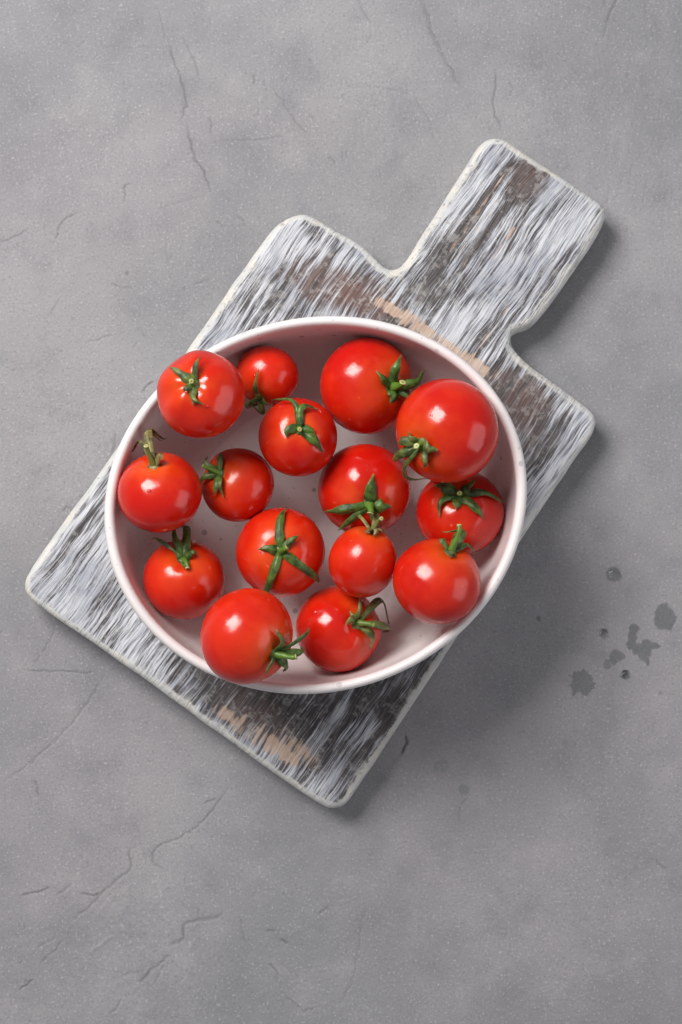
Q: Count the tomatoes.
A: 15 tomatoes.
